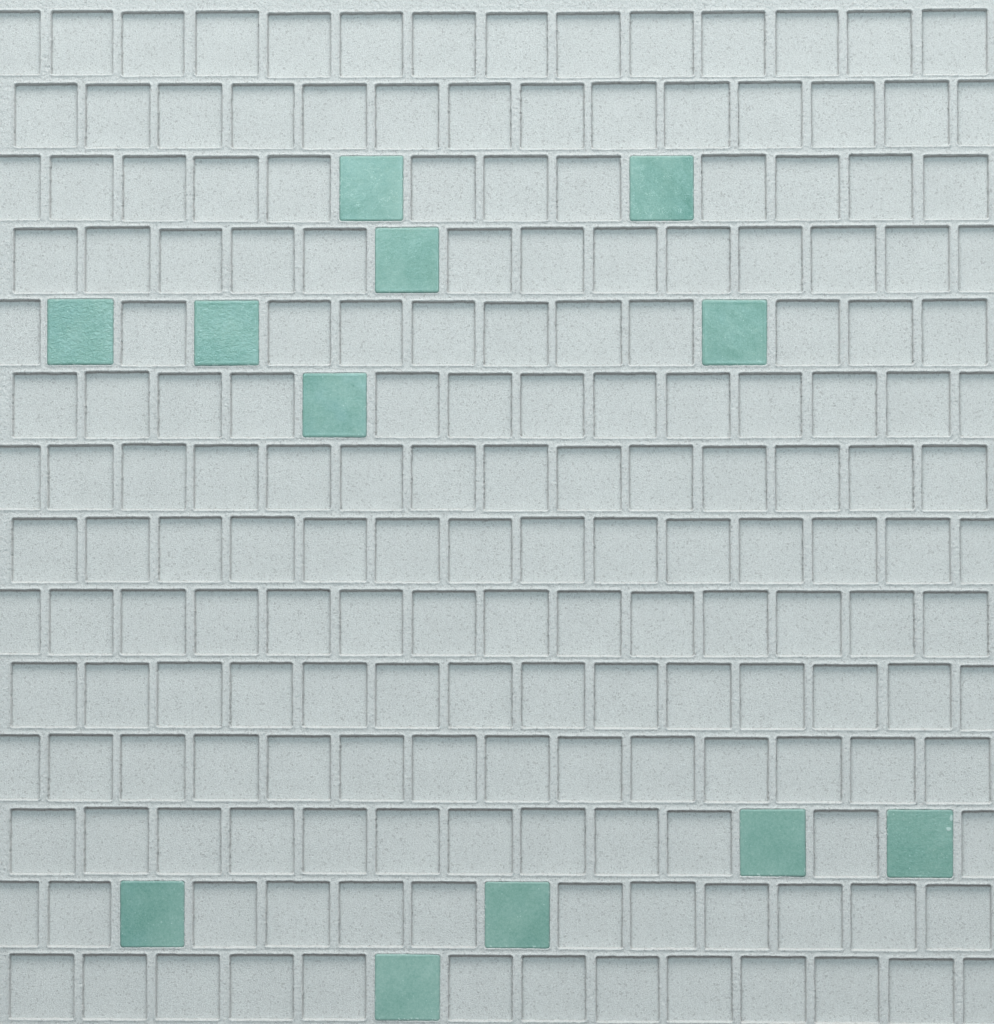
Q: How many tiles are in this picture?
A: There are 12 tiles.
